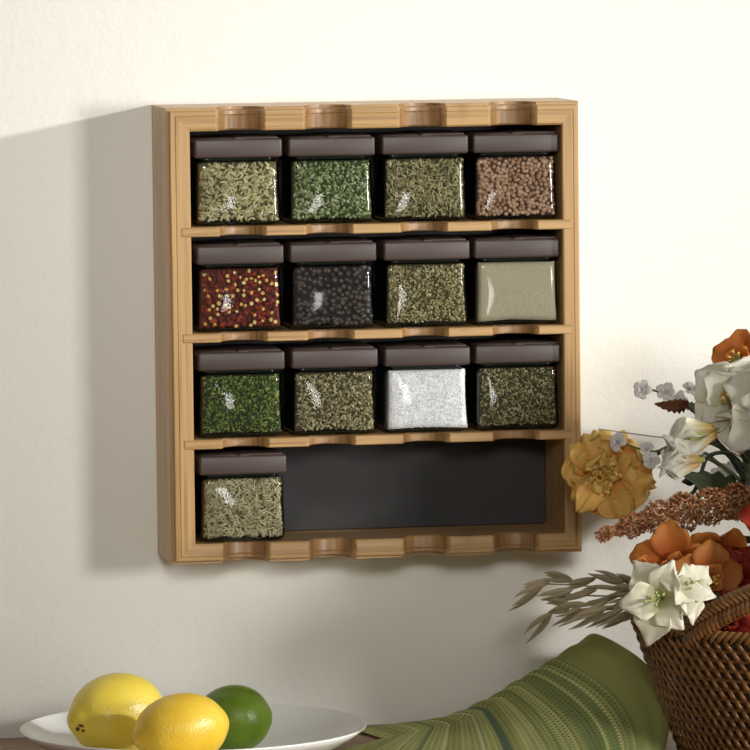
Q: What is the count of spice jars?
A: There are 13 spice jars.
